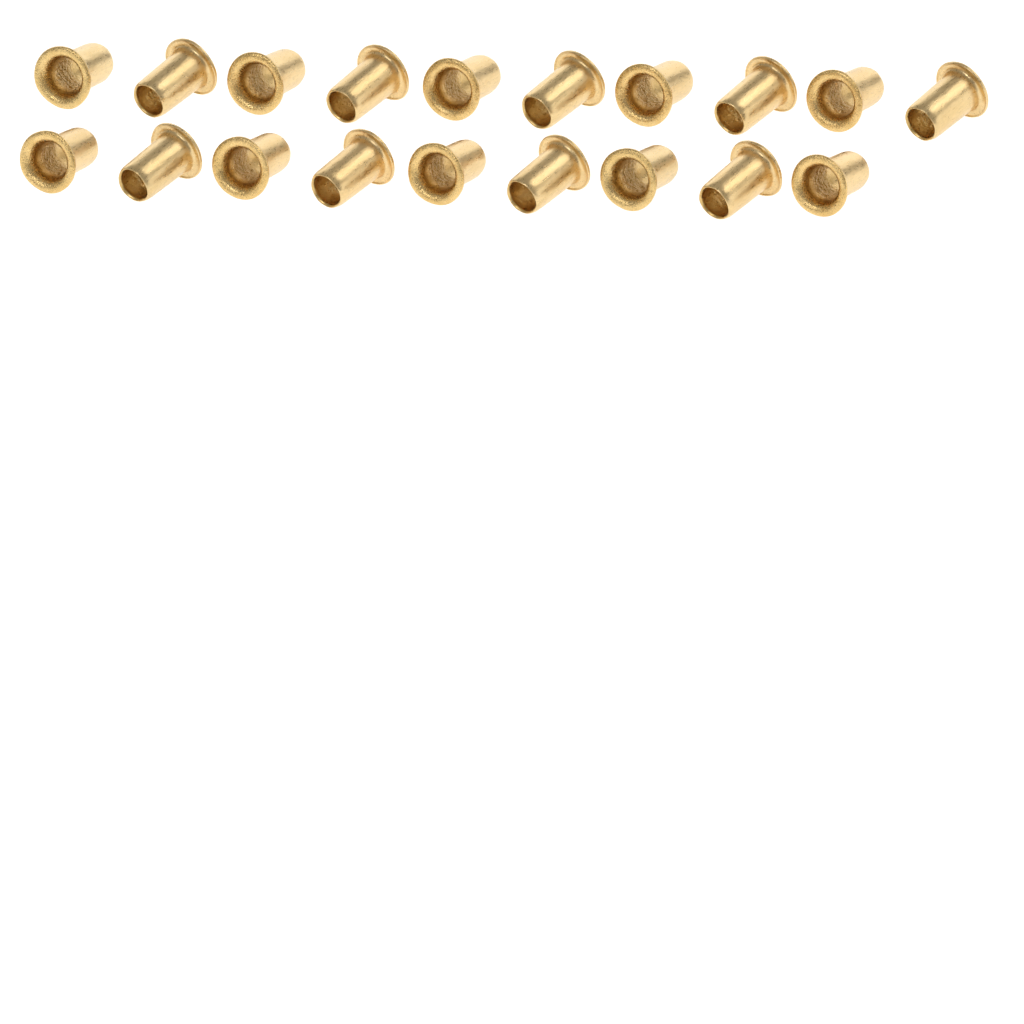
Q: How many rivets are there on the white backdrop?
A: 19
